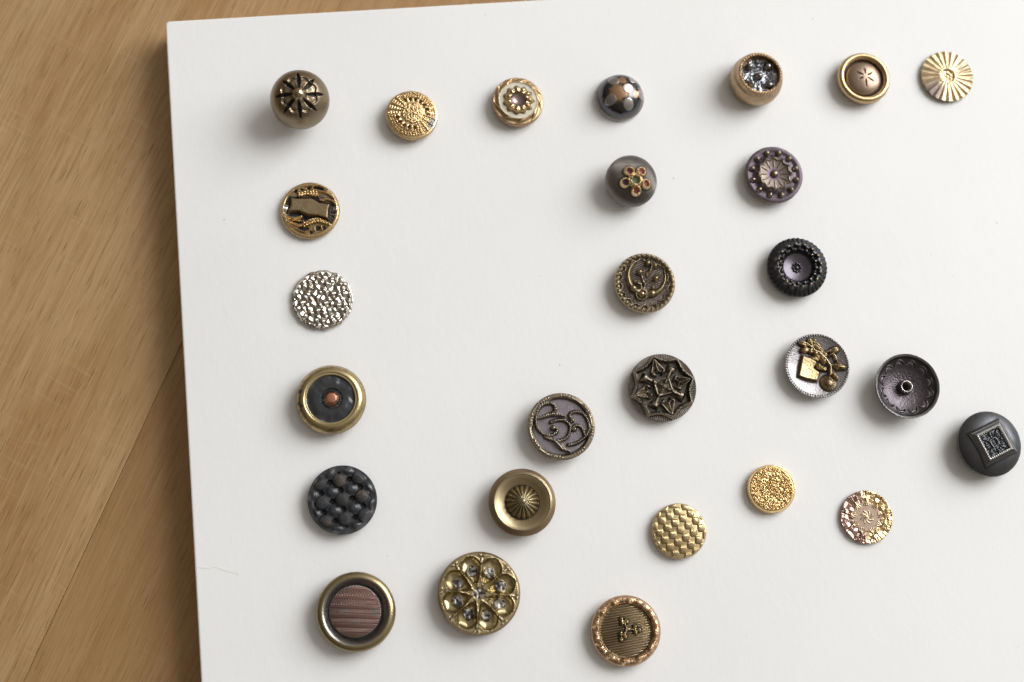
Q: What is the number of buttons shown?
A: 27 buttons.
